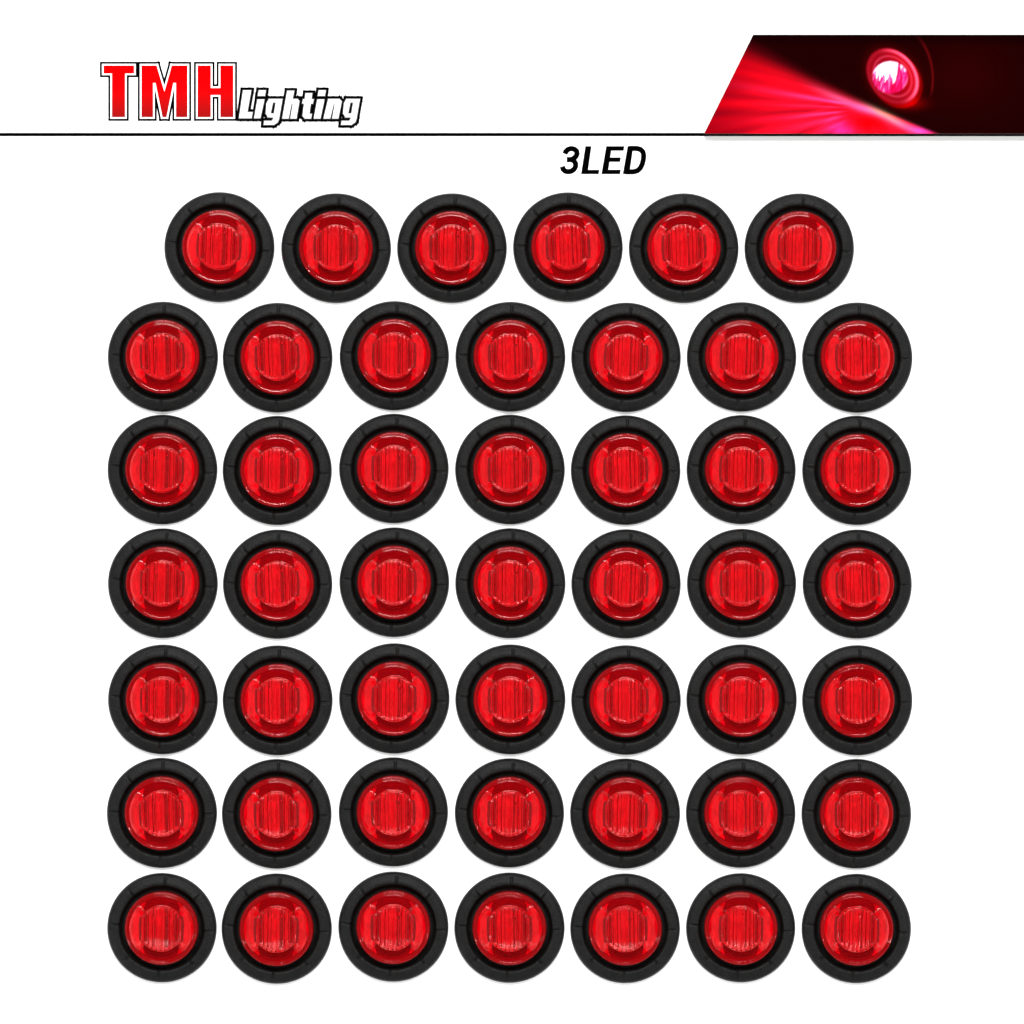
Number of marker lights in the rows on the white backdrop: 48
